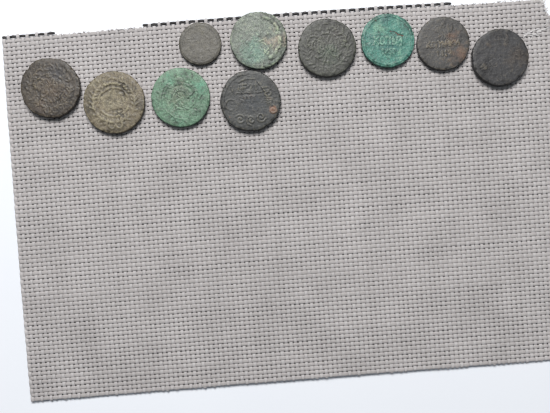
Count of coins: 10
